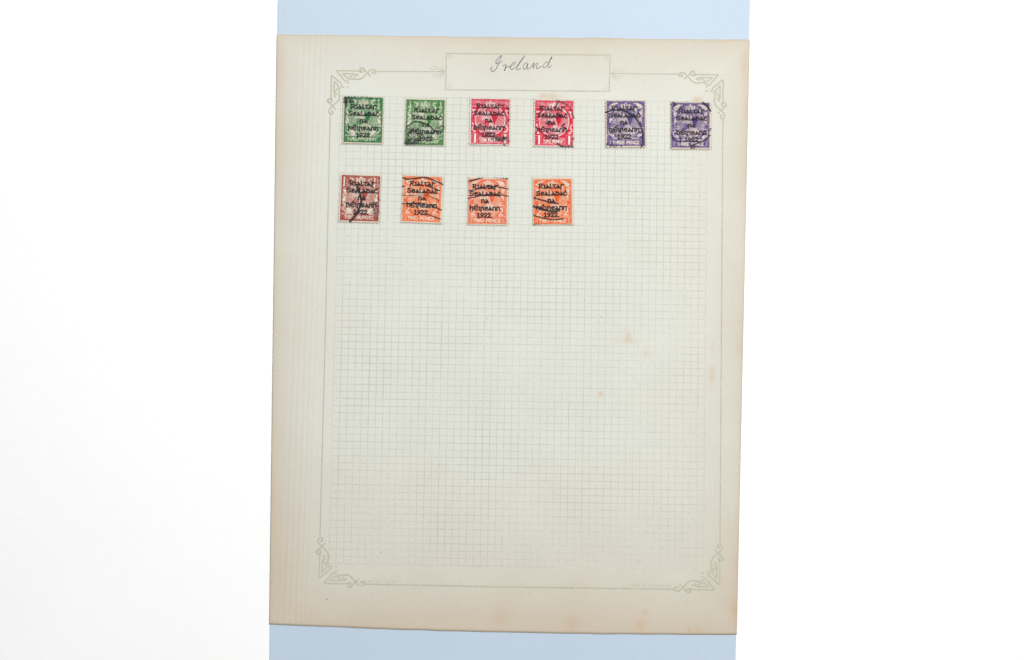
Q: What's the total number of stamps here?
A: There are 10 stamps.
